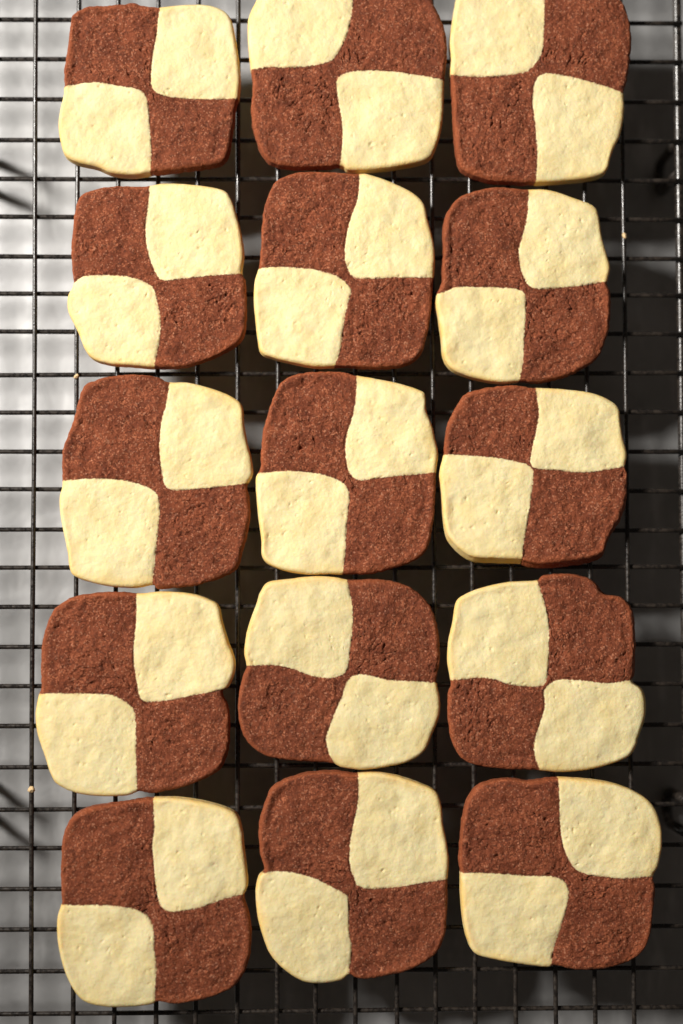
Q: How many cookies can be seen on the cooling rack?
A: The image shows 15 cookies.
